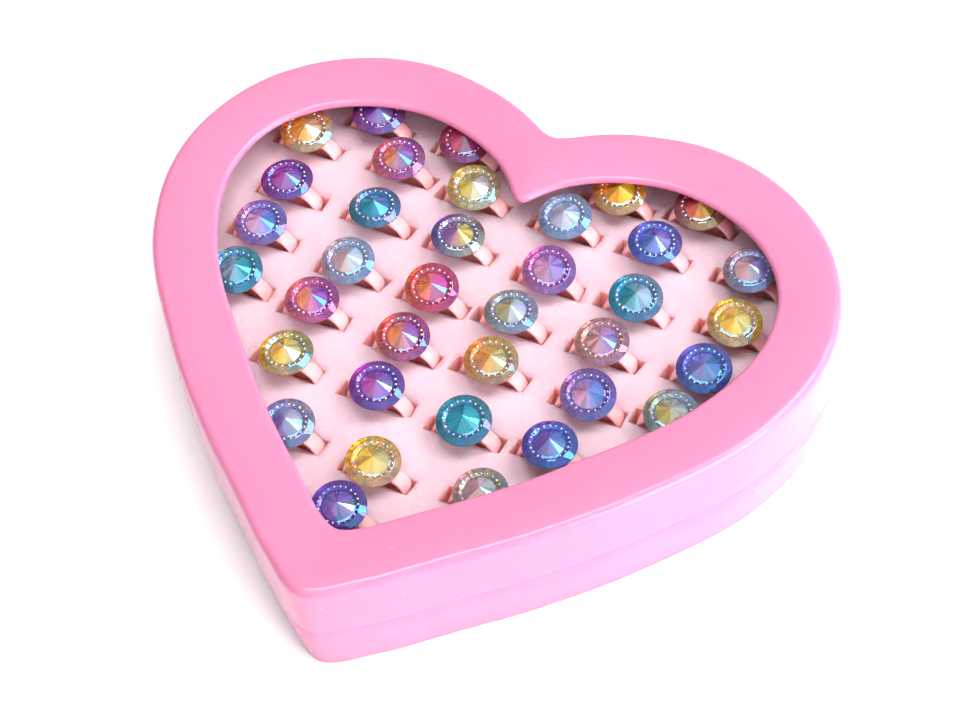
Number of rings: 36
